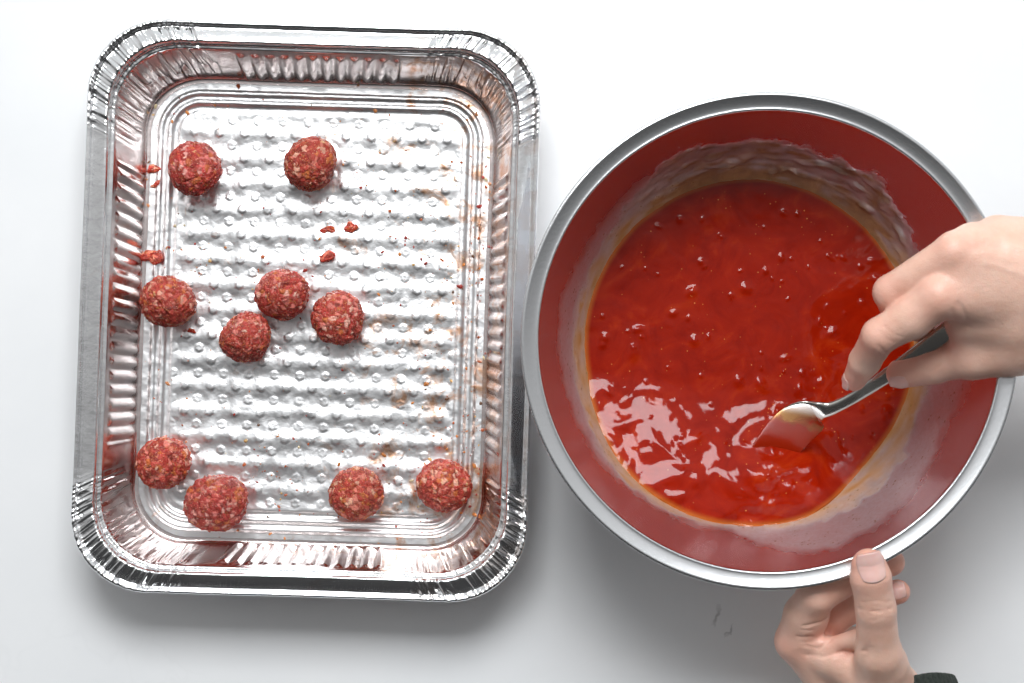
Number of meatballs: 10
